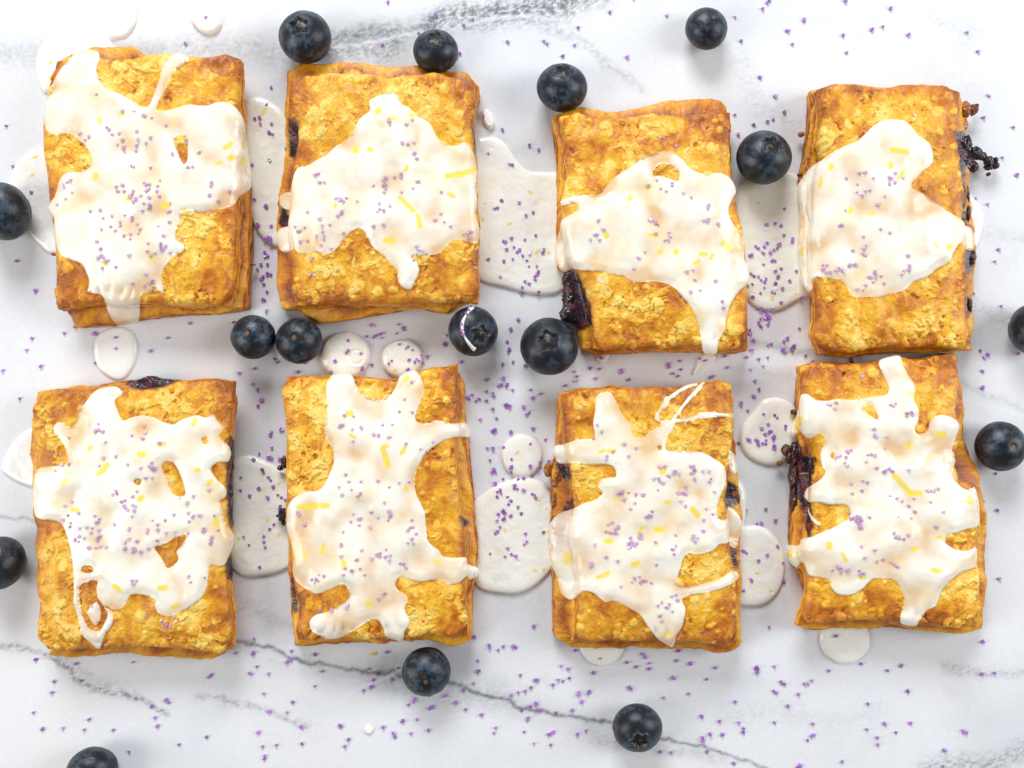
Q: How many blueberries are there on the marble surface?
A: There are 16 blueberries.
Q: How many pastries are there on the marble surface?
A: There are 8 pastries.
